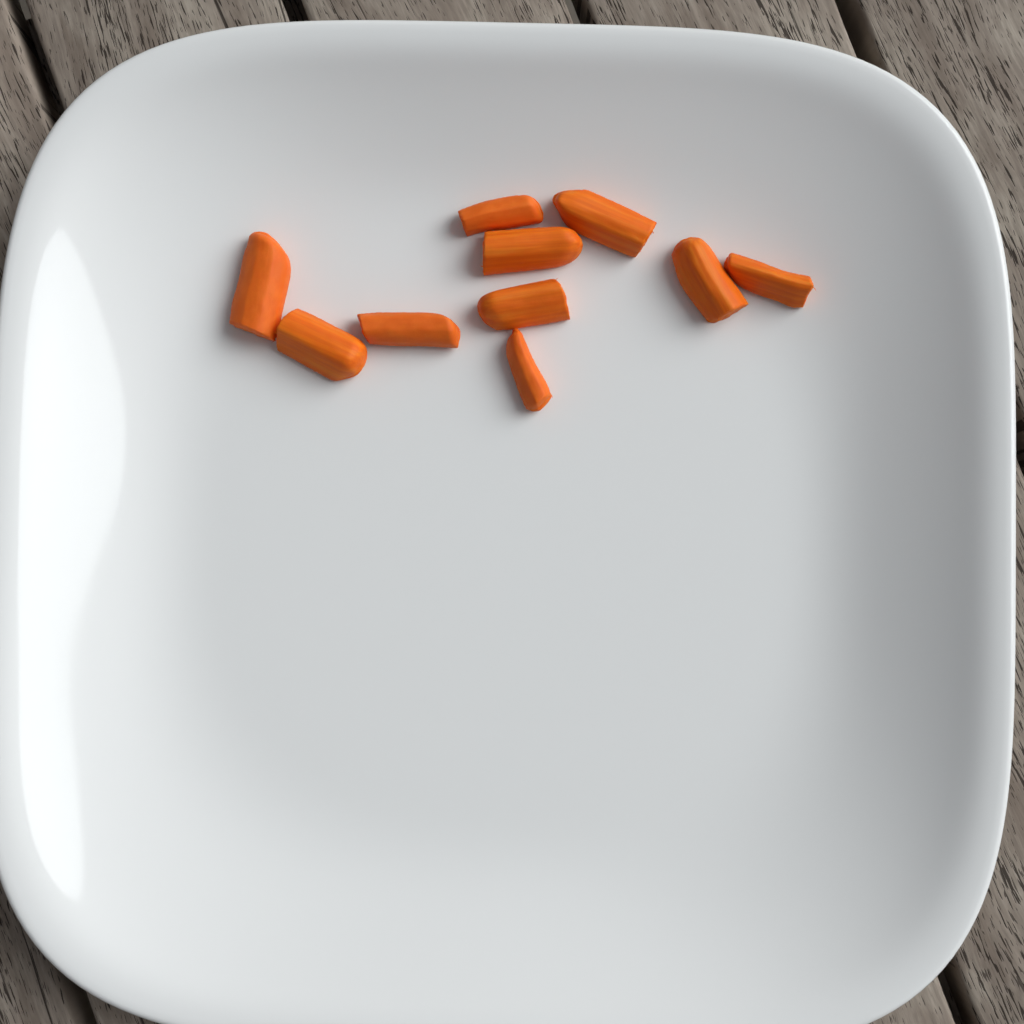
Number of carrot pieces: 10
